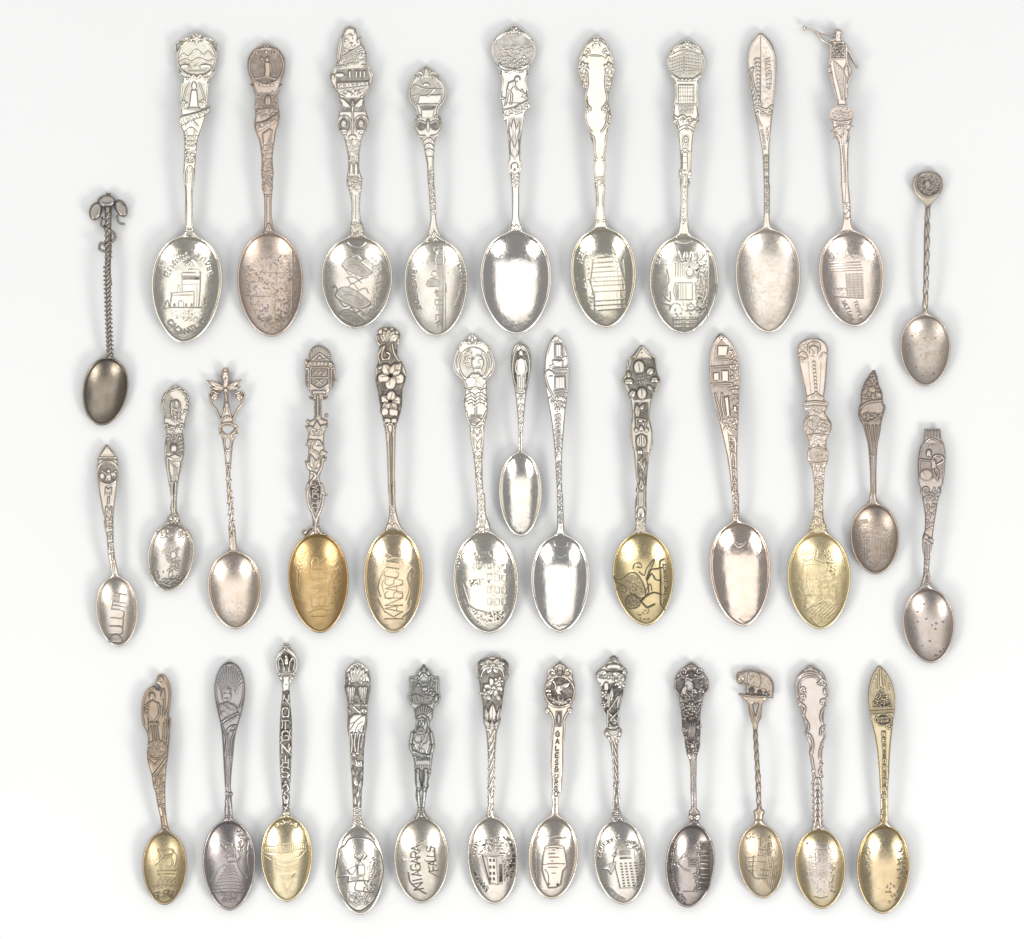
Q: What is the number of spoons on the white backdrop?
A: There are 36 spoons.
